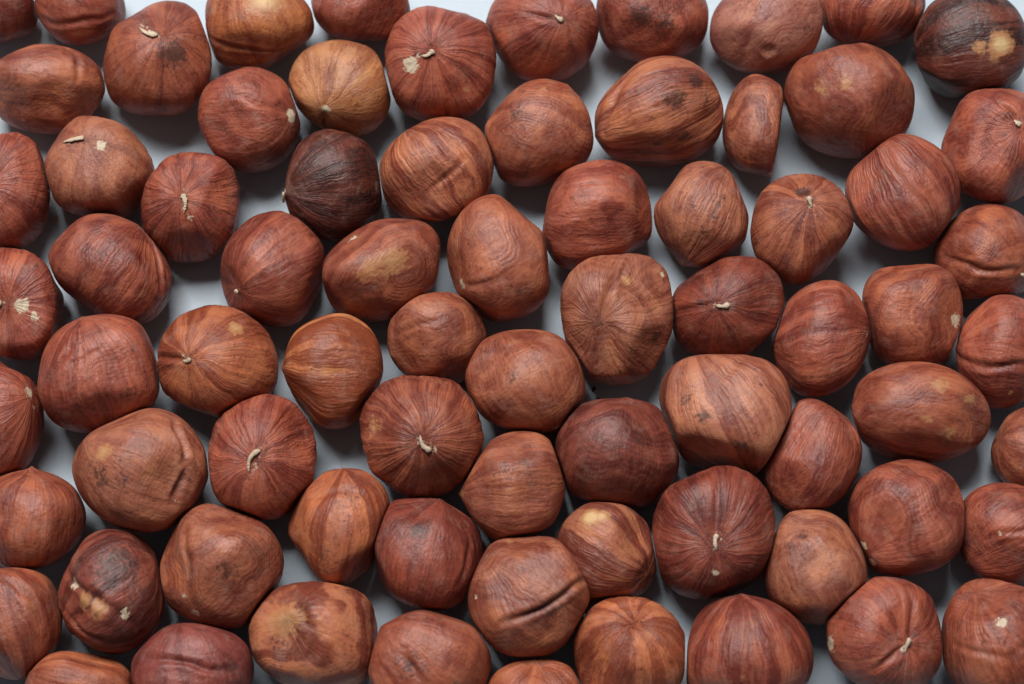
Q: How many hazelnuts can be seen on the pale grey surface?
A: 75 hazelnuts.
